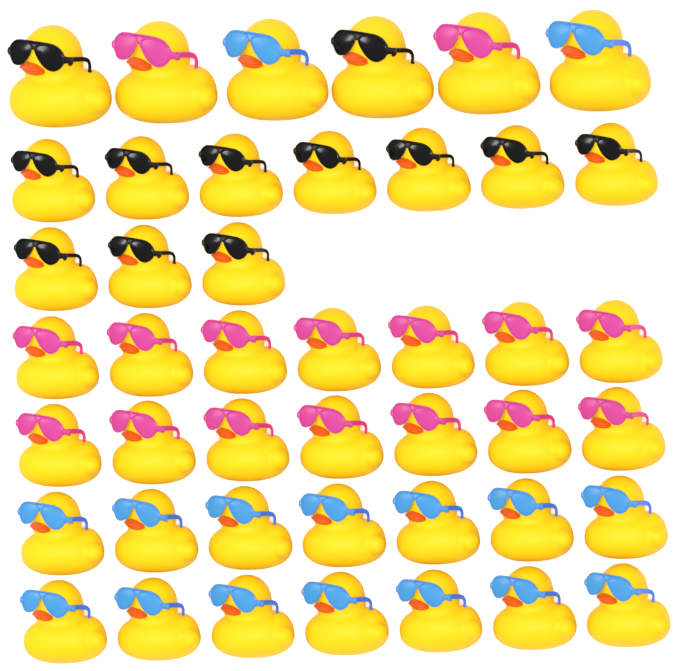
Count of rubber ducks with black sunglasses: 12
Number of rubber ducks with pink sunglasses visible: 16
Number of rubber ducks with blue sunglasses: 16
